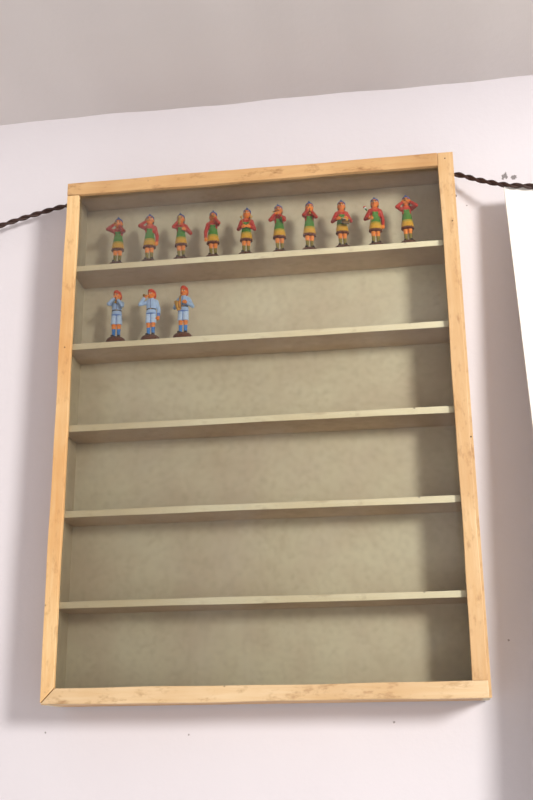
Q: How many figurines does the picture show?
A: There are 13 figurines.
